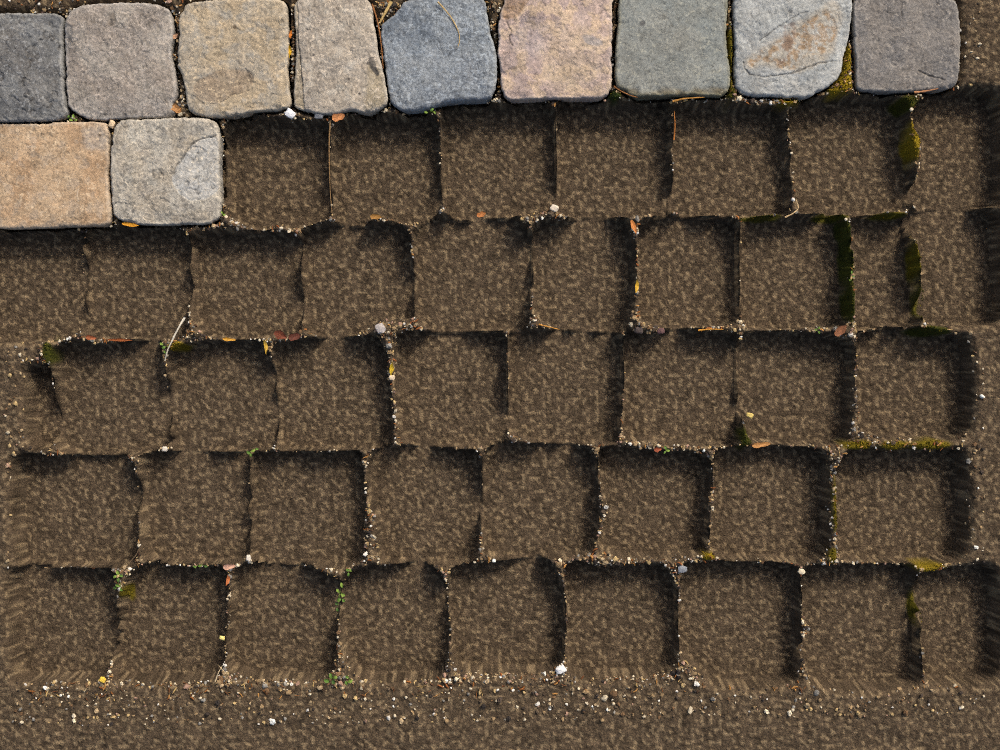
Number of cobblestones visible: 11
